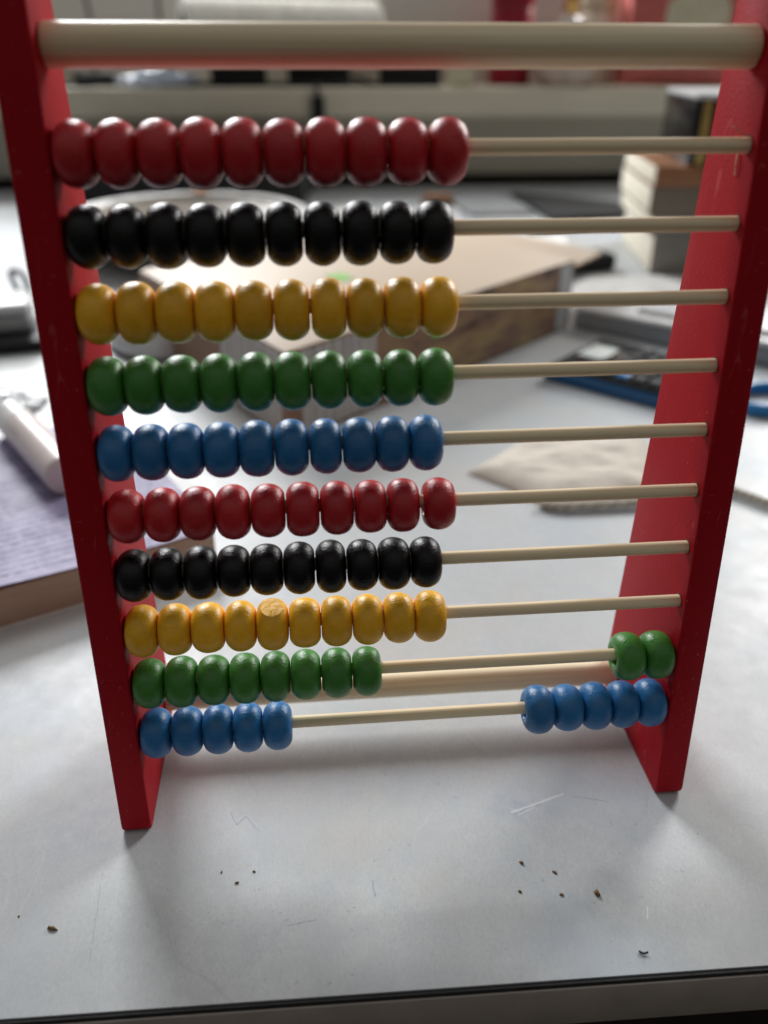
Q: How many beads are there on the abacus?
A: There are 100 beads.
